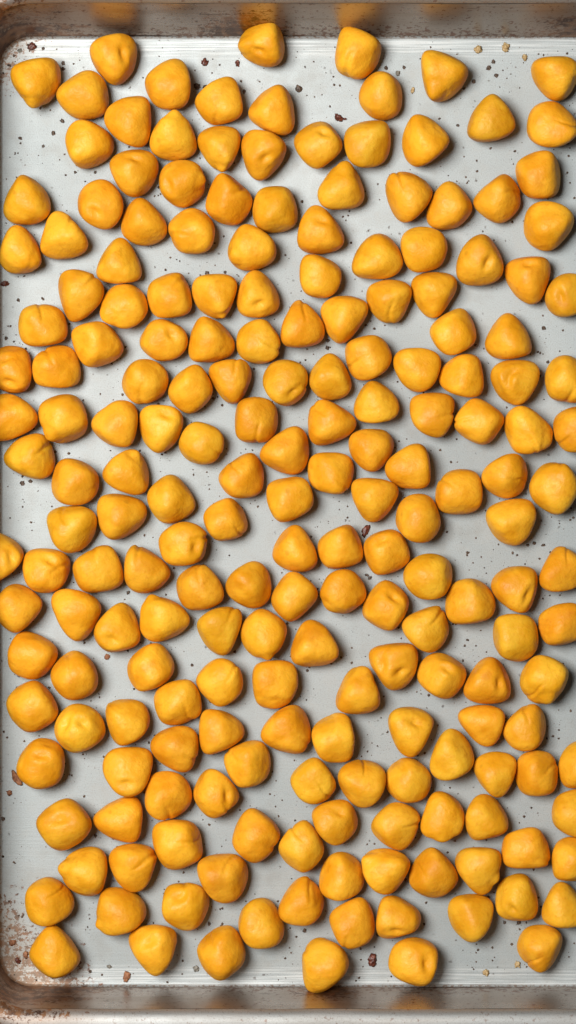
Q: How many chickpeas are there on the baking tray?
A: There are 200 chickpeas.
